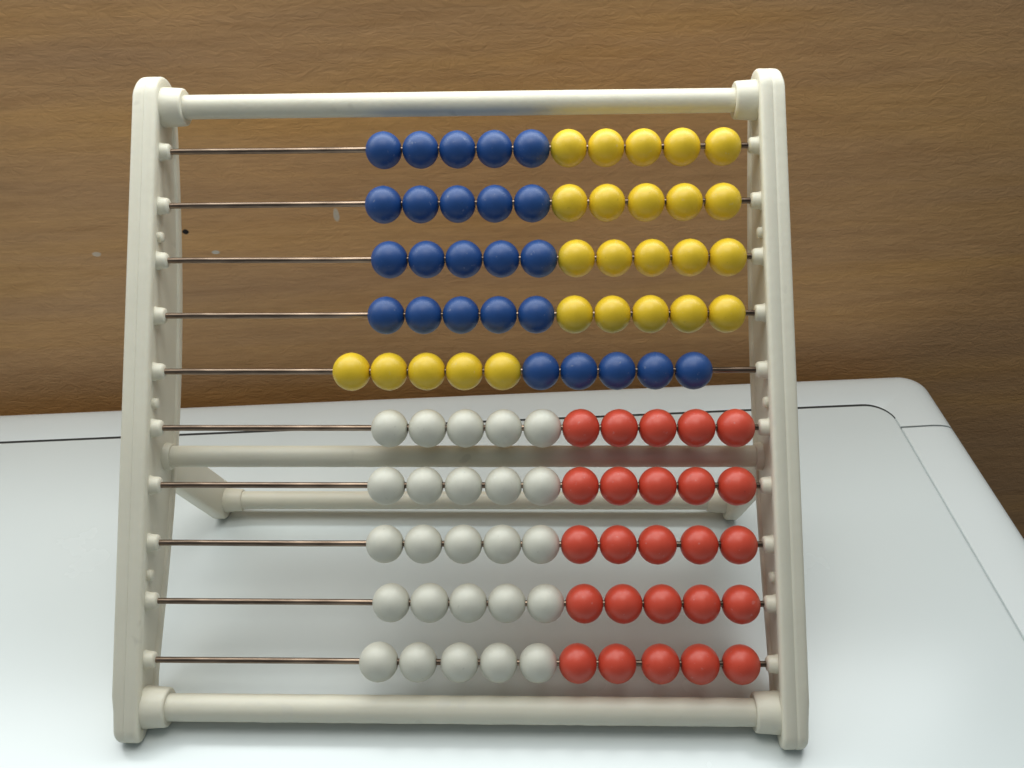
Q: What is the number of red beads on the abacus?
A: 25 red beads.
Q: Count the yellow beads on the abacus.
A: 25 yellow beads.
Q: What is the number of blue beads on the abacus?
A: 25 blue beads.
